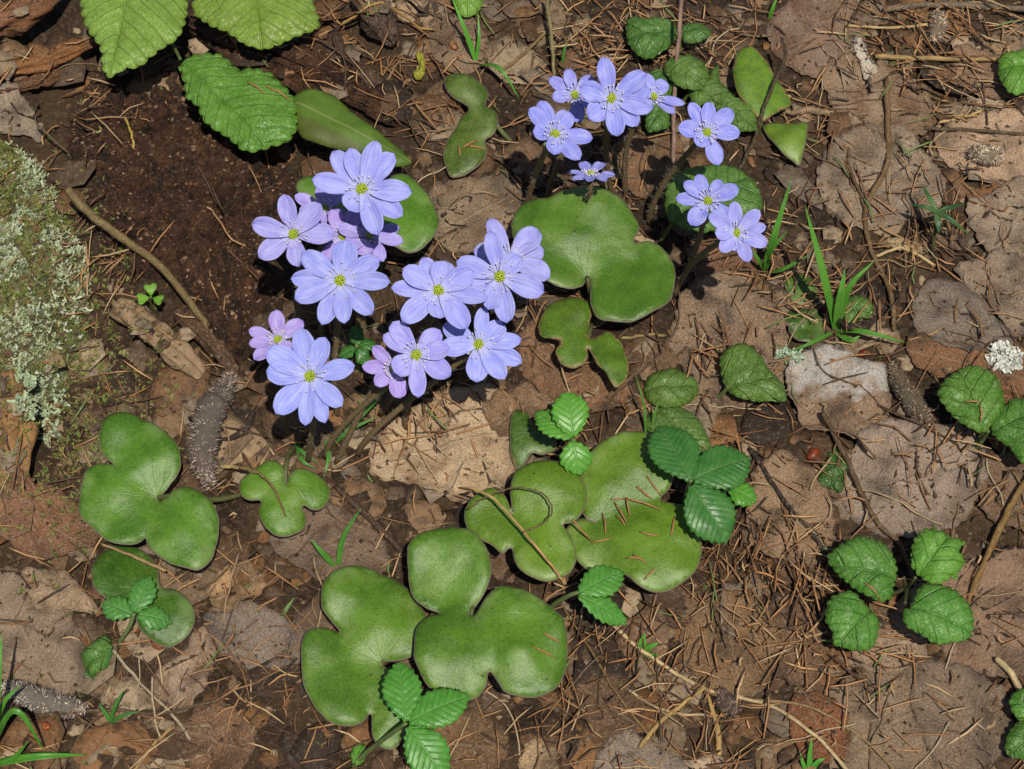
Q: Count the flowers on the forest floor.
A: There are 22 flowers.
